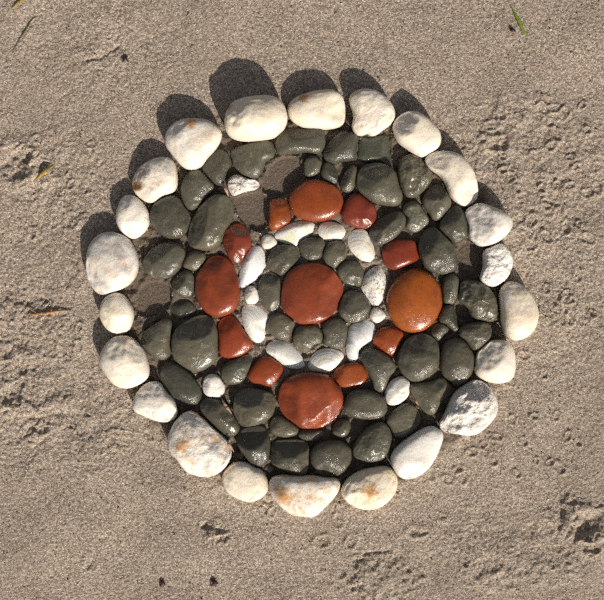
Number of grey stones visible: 56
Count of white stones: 28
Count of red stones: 13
